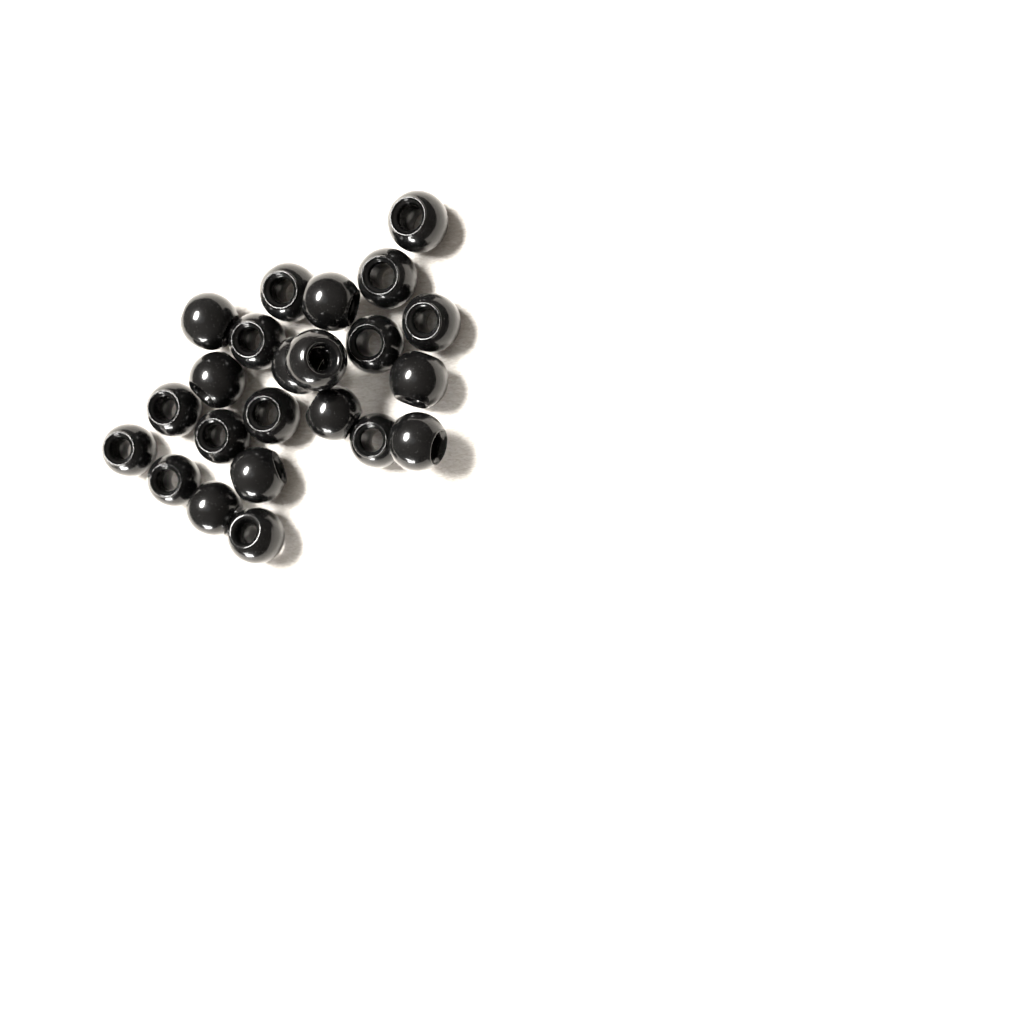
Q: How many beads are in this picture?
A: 23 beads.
